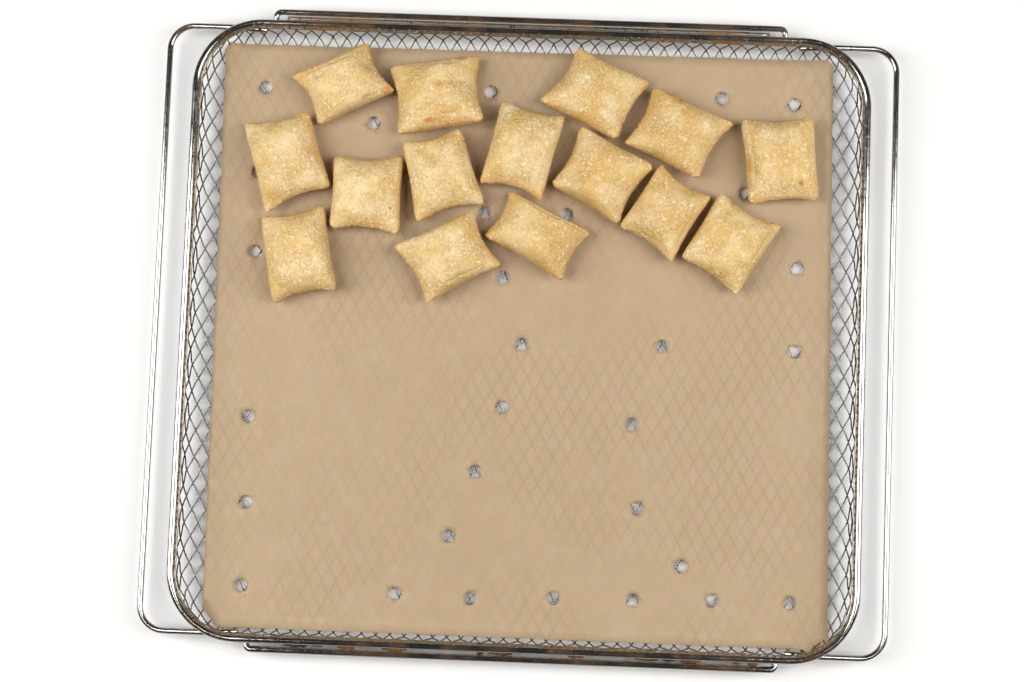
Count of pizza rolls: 15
